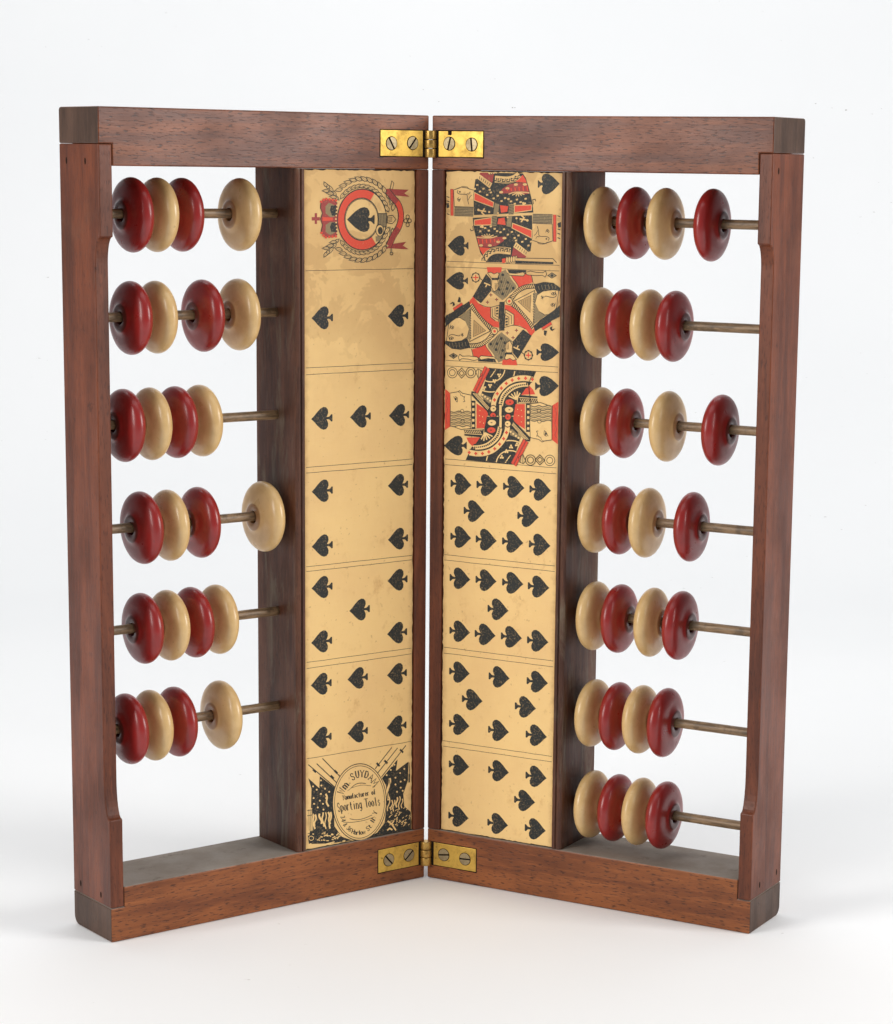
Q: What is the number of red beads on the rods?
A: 26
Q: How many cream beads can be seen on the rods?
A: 26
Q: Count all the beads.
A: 52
